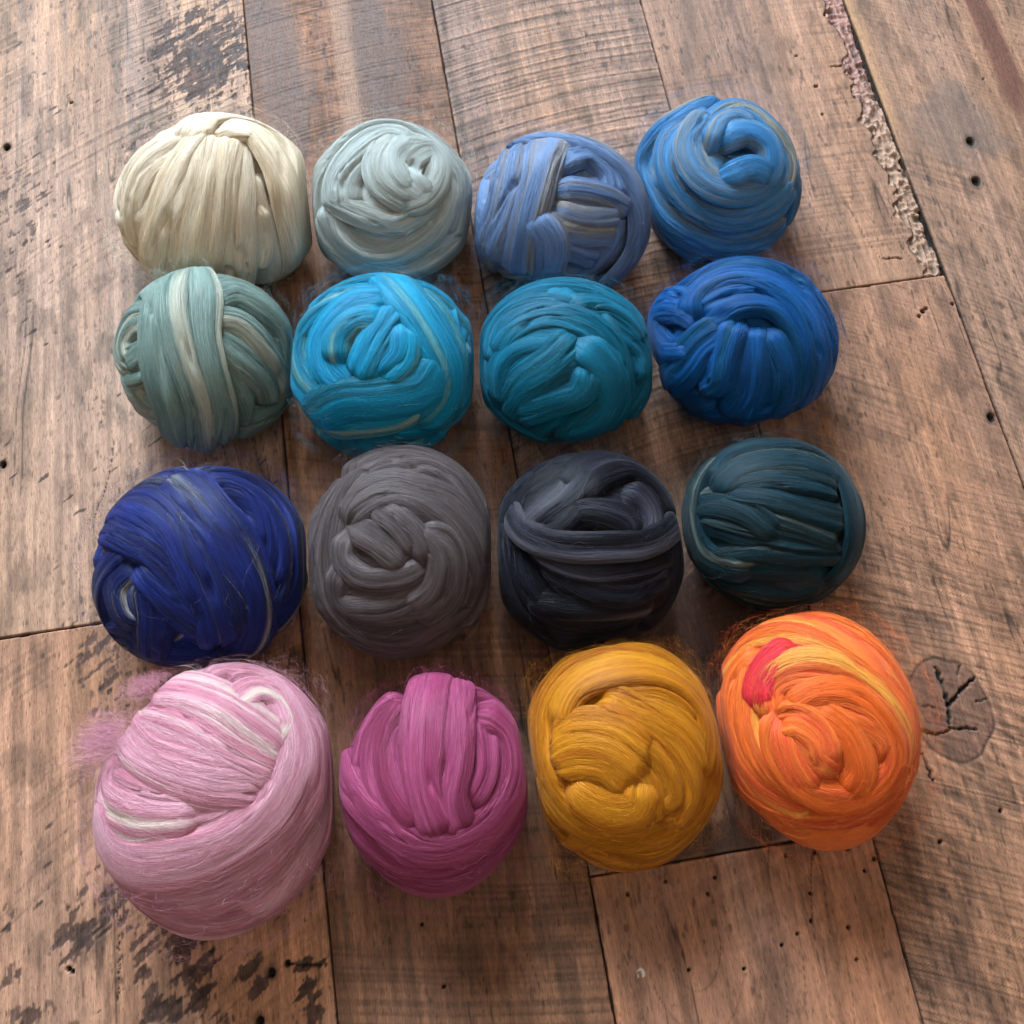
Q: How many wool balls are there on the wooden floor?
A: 16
